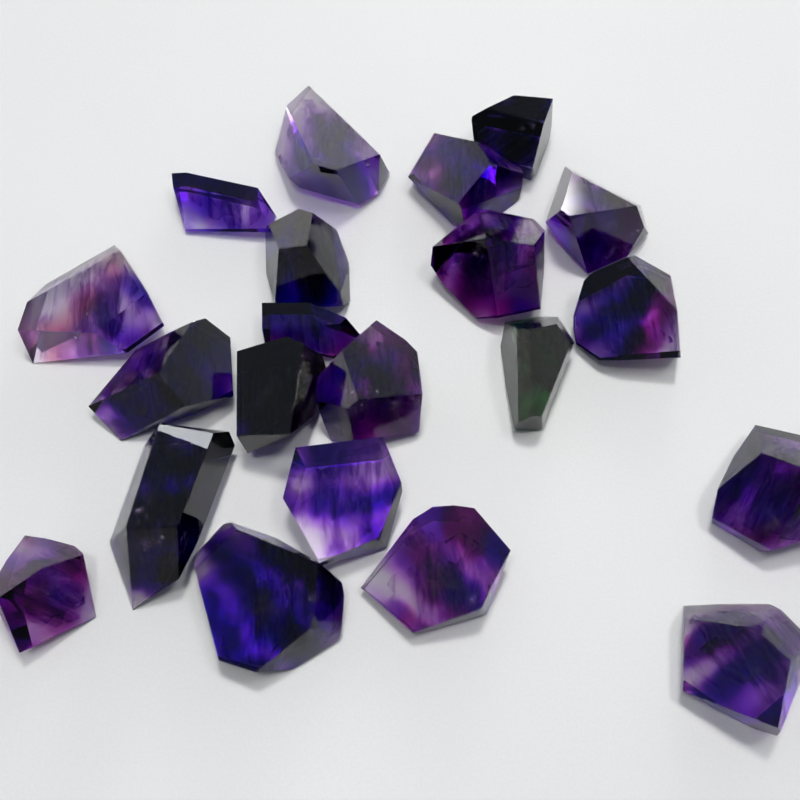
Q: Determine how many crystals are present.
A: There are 21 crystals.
